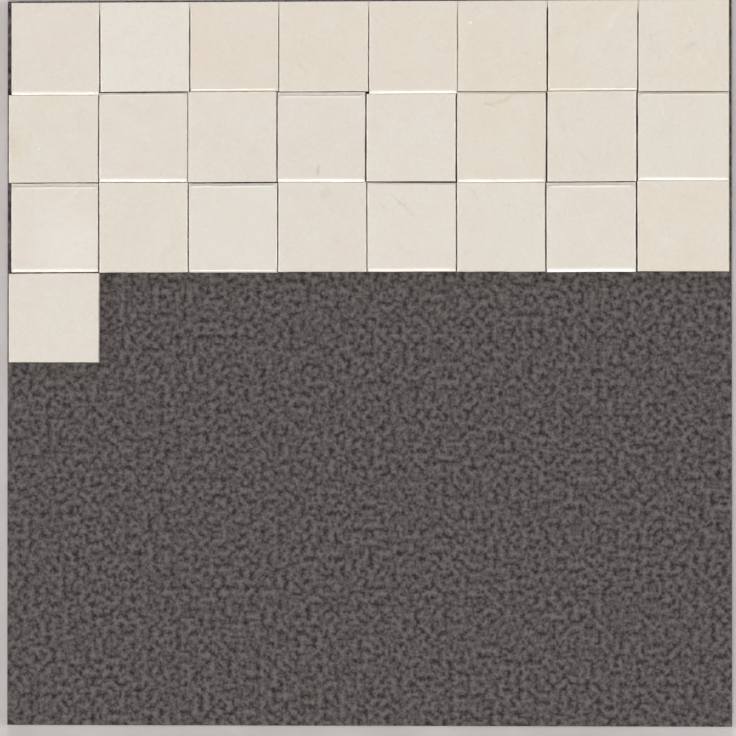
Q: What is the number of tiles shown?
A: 25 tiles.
